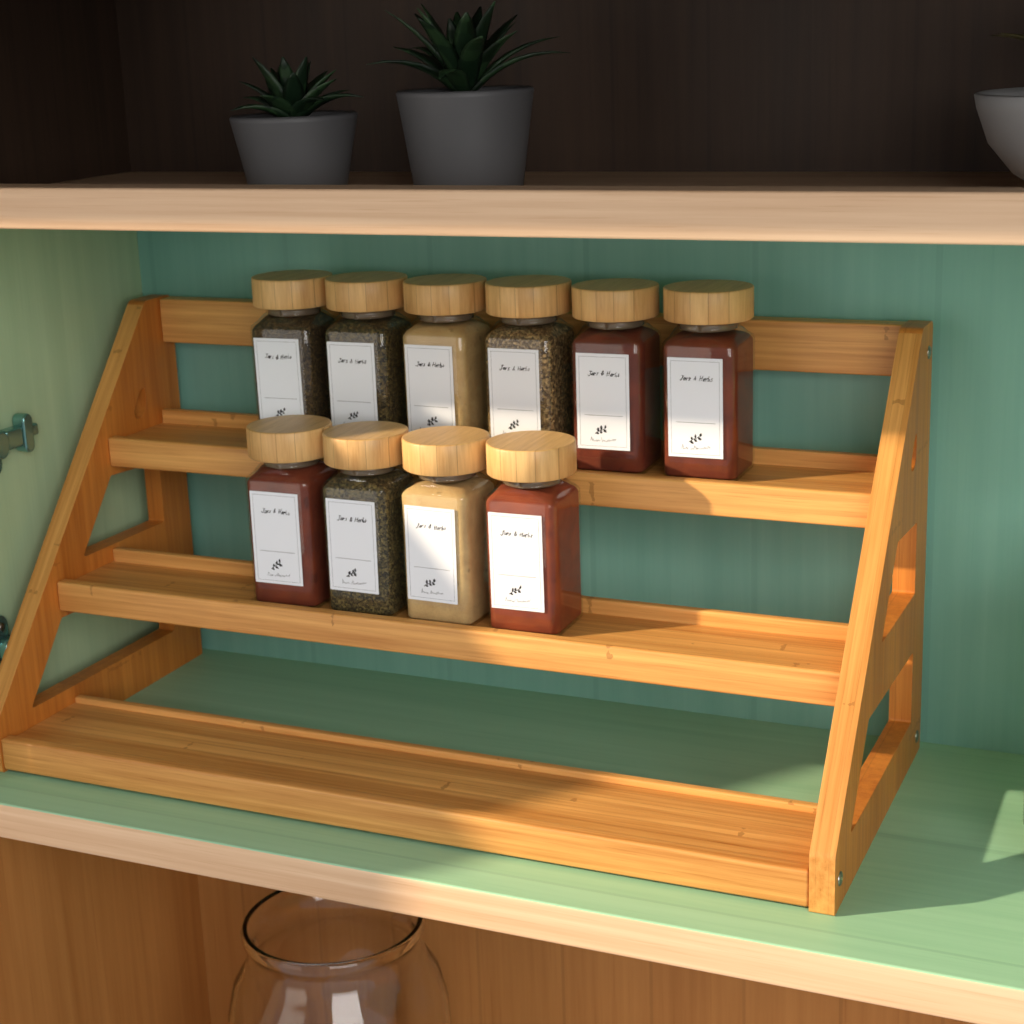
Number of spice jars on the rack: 10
